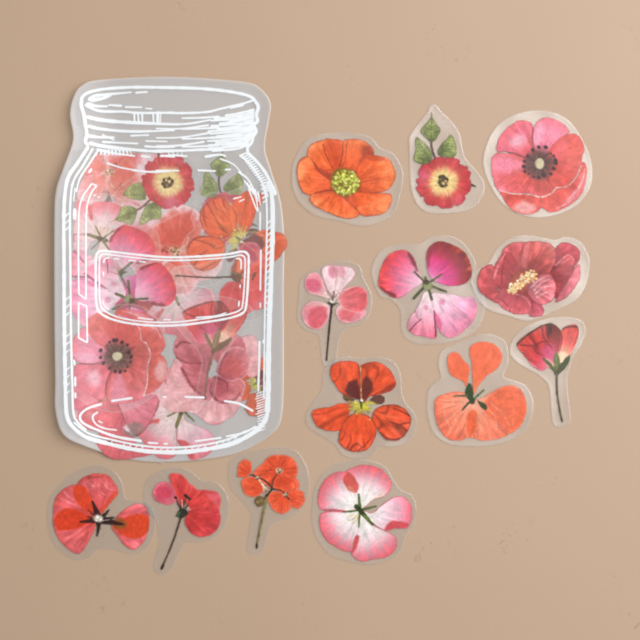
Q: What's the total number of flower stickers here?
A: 13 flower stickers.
